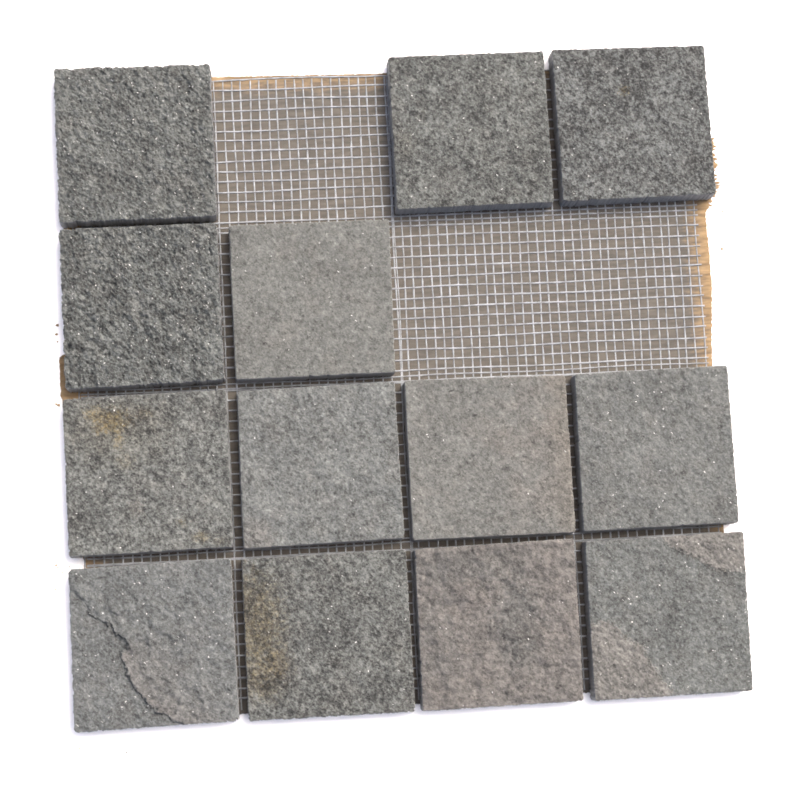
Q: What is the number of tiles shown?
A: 13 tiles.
